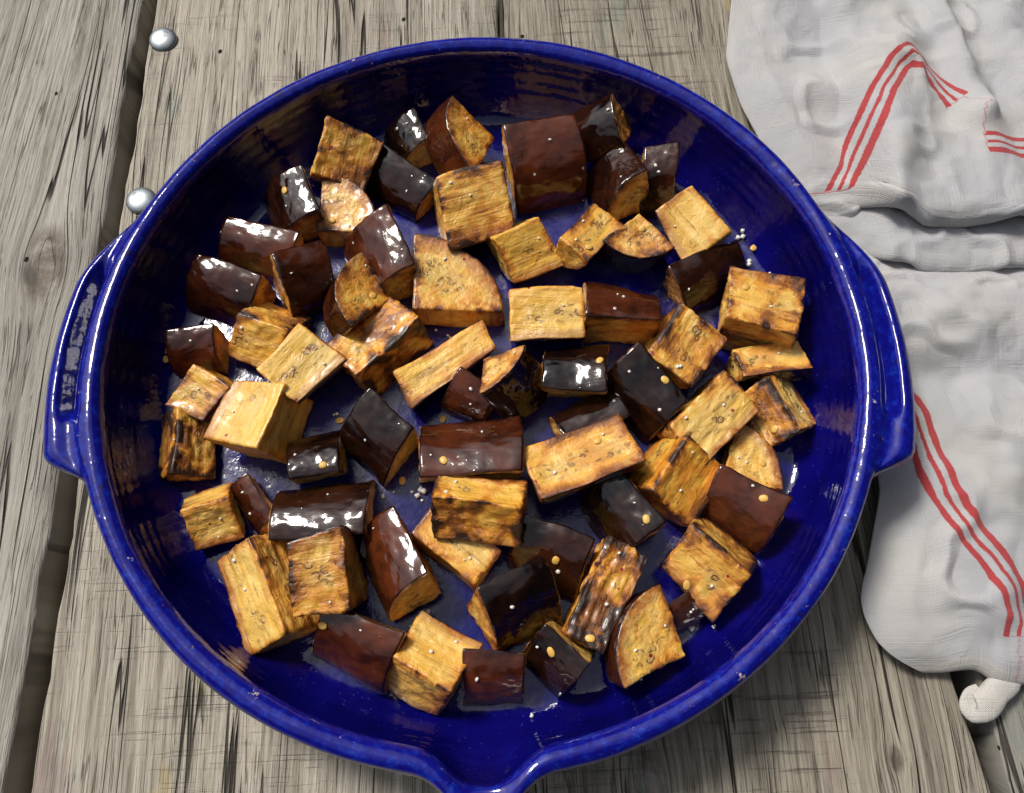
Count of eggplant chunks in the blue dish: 68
